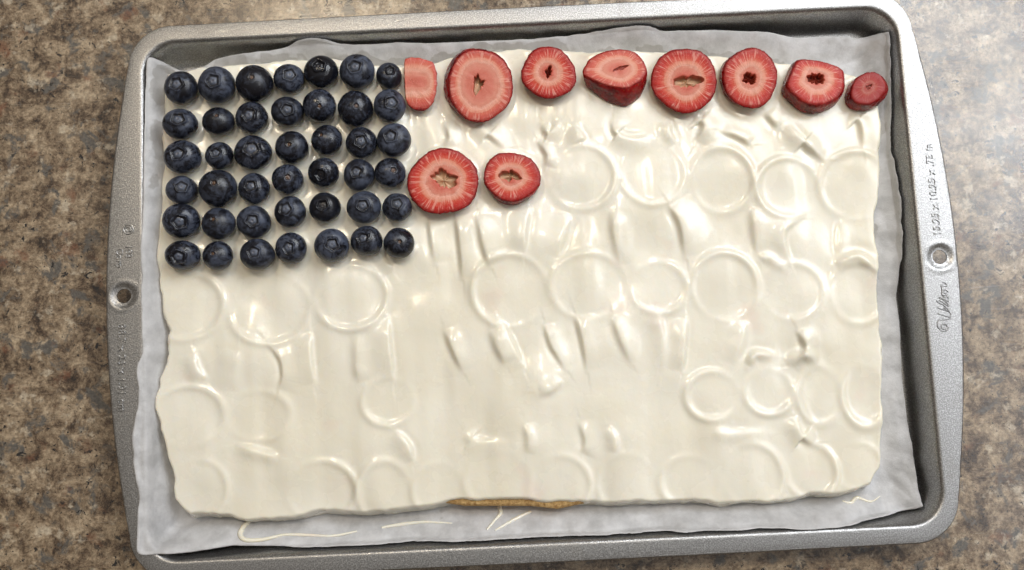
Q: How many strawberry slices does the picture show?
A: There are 10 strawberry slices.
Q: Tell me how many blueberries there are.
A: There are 42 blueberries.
